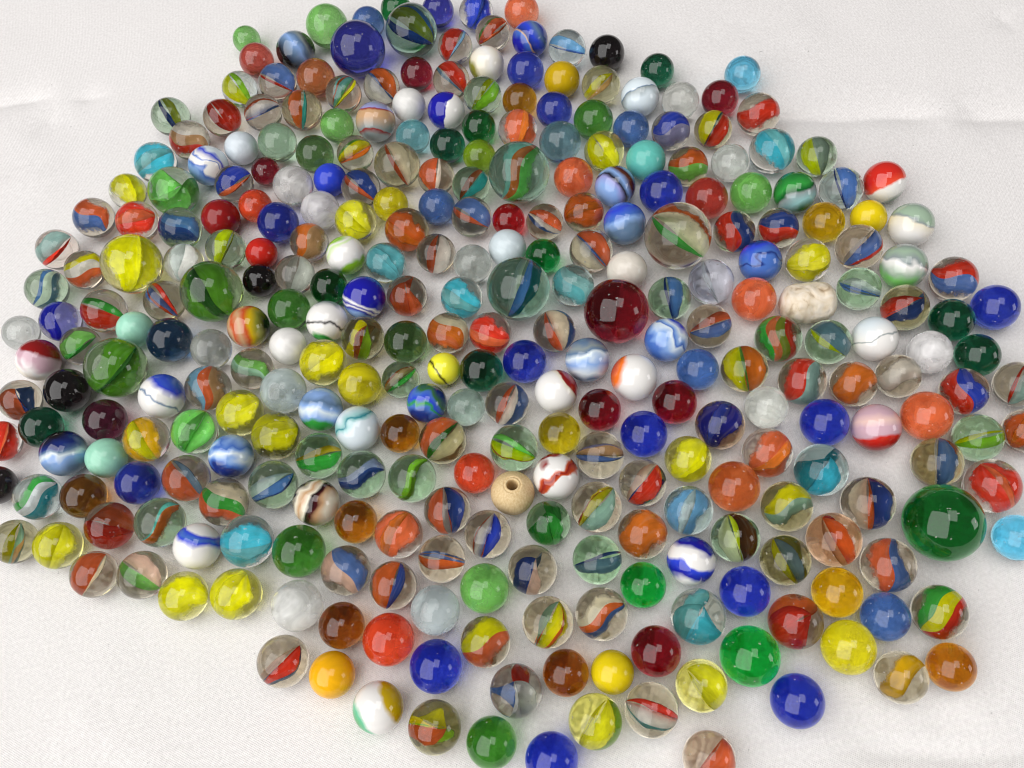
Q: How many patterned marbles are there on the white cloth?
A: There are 196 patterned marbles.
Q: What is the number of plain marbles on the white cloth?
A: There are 116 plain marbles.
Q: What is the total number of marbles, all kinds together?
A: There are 312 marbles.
